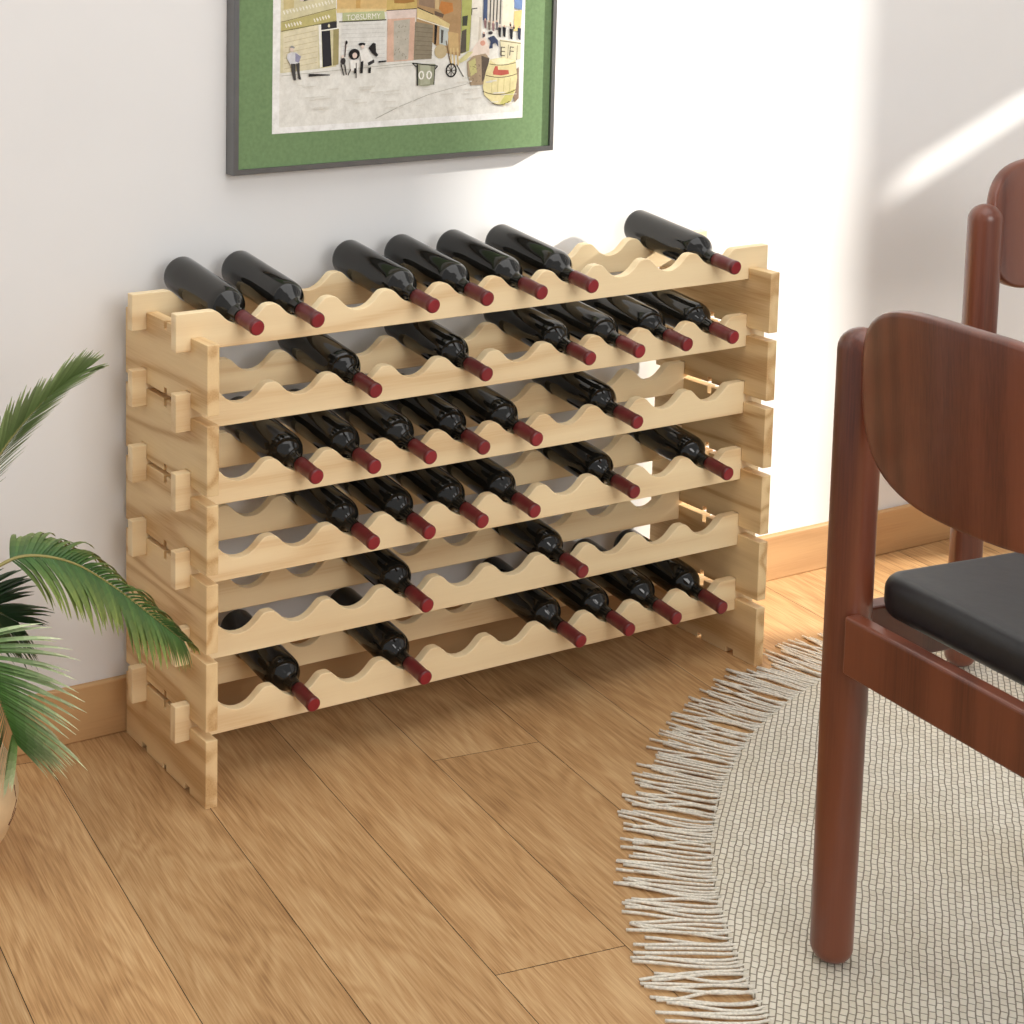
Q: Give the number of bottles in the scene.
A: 33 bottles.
